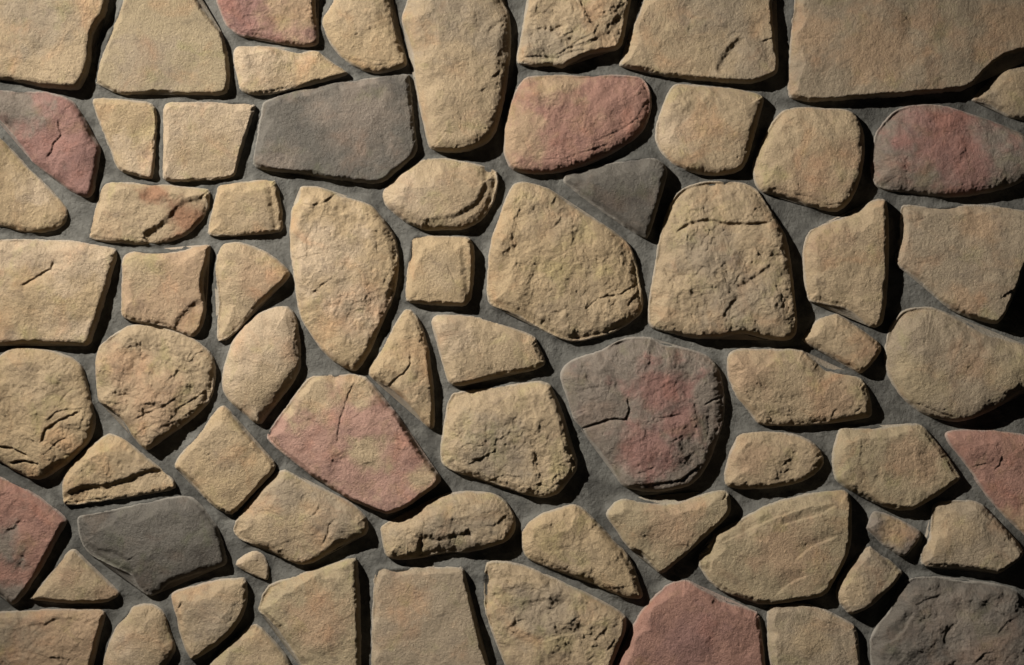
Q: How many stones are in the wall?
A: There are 70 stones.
